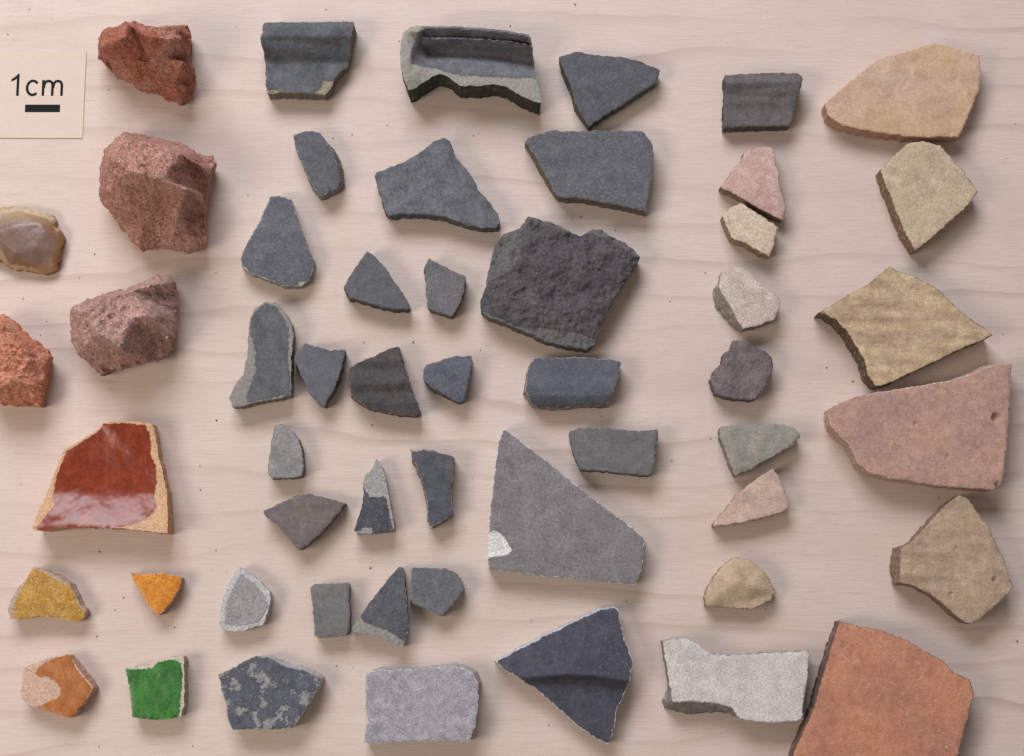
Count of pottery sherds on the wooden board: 48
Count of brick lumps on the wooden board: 4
